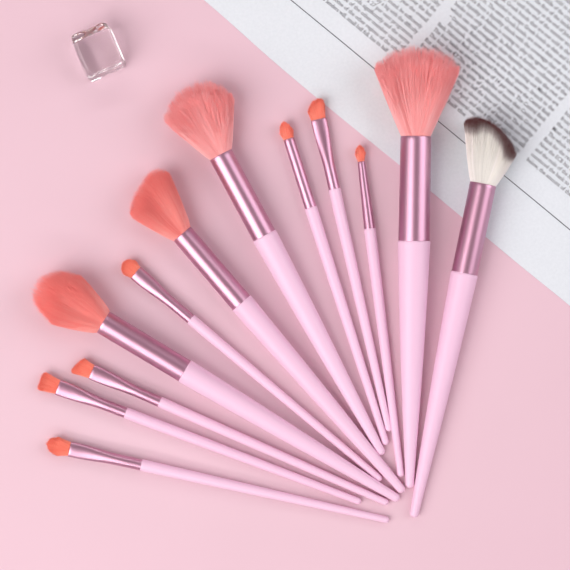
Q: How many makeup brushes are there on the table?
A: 12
